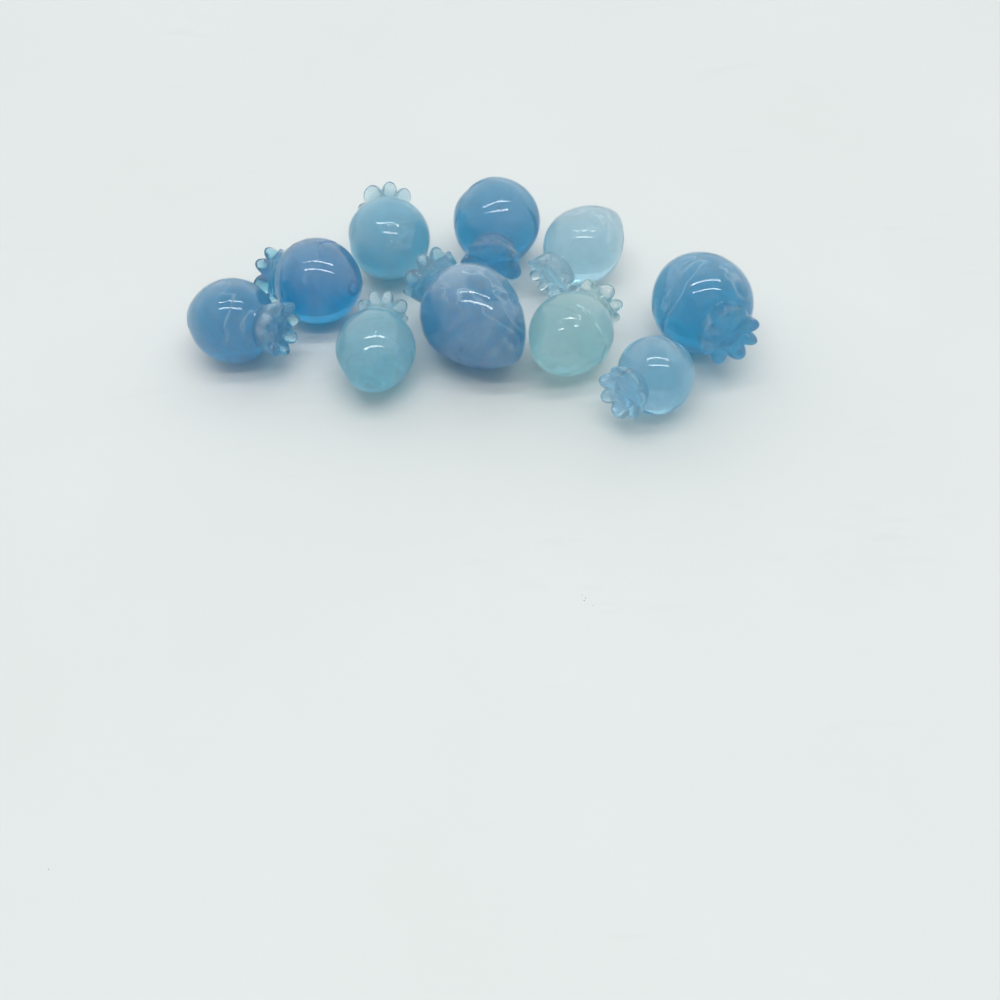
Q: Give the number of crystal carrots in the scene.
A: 10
